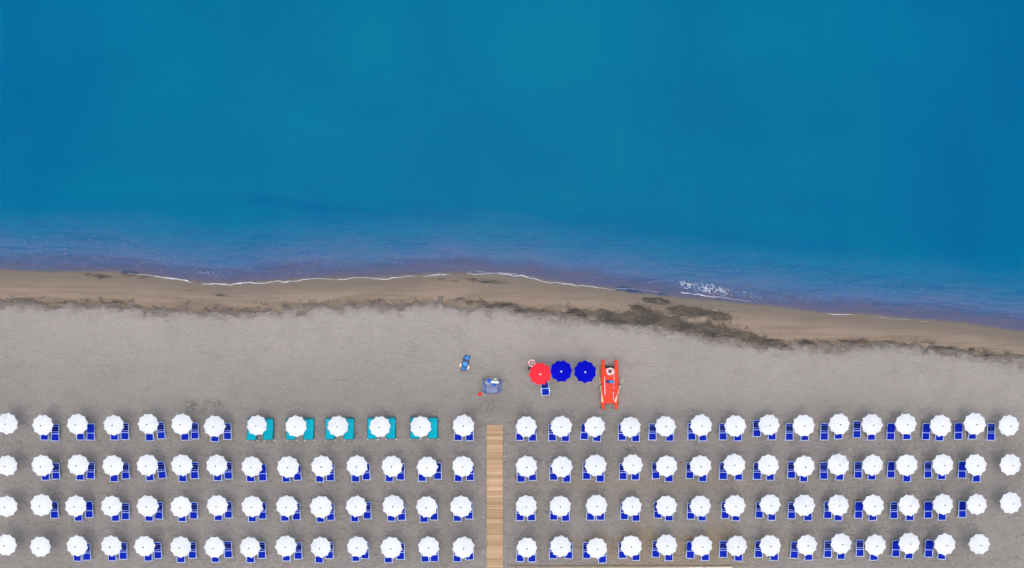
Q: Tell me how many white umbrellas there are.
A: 114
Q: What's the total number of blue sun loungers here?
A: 200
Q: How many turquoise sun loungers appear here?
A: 10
